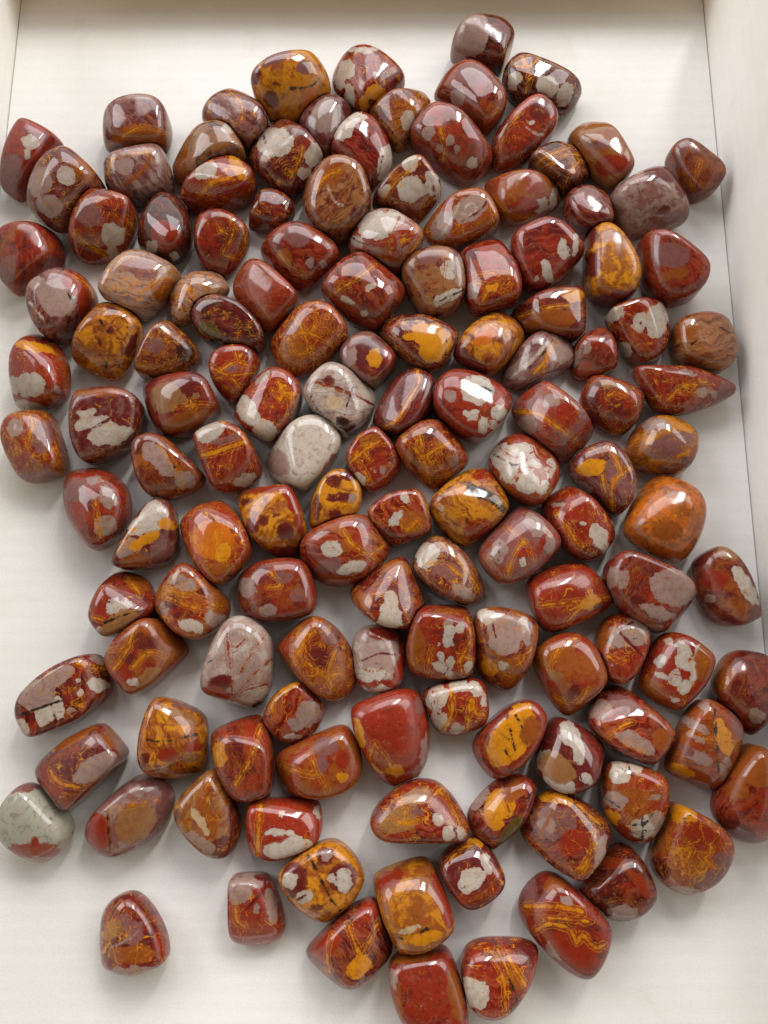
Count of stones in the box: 137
